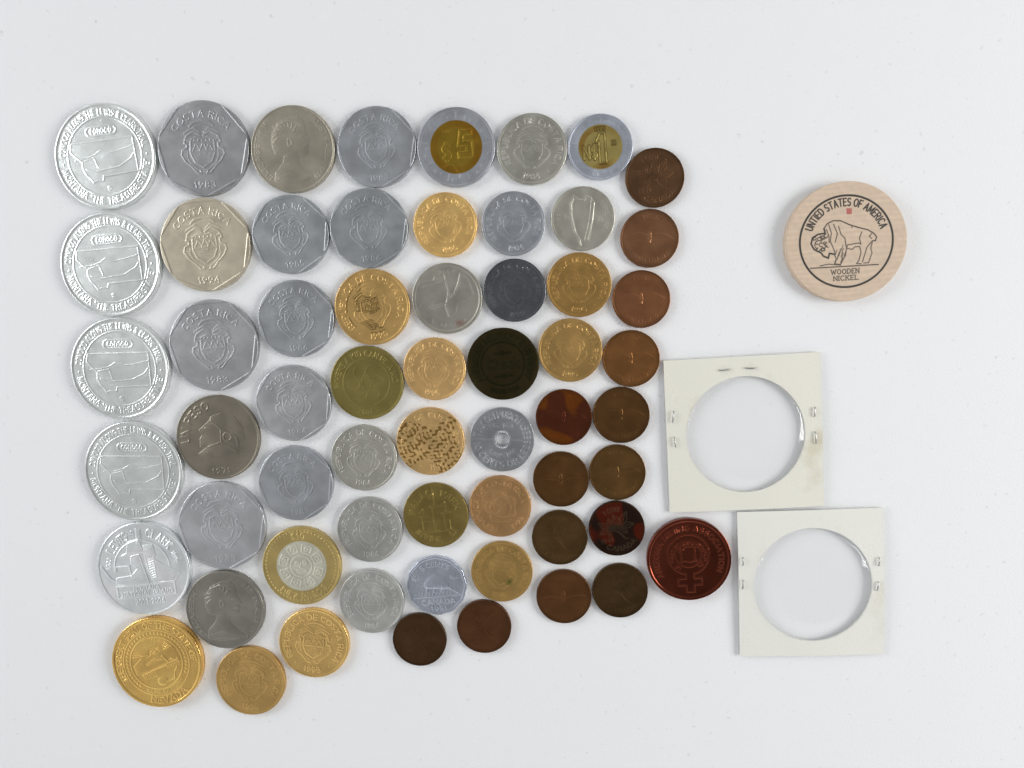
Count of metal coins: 60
